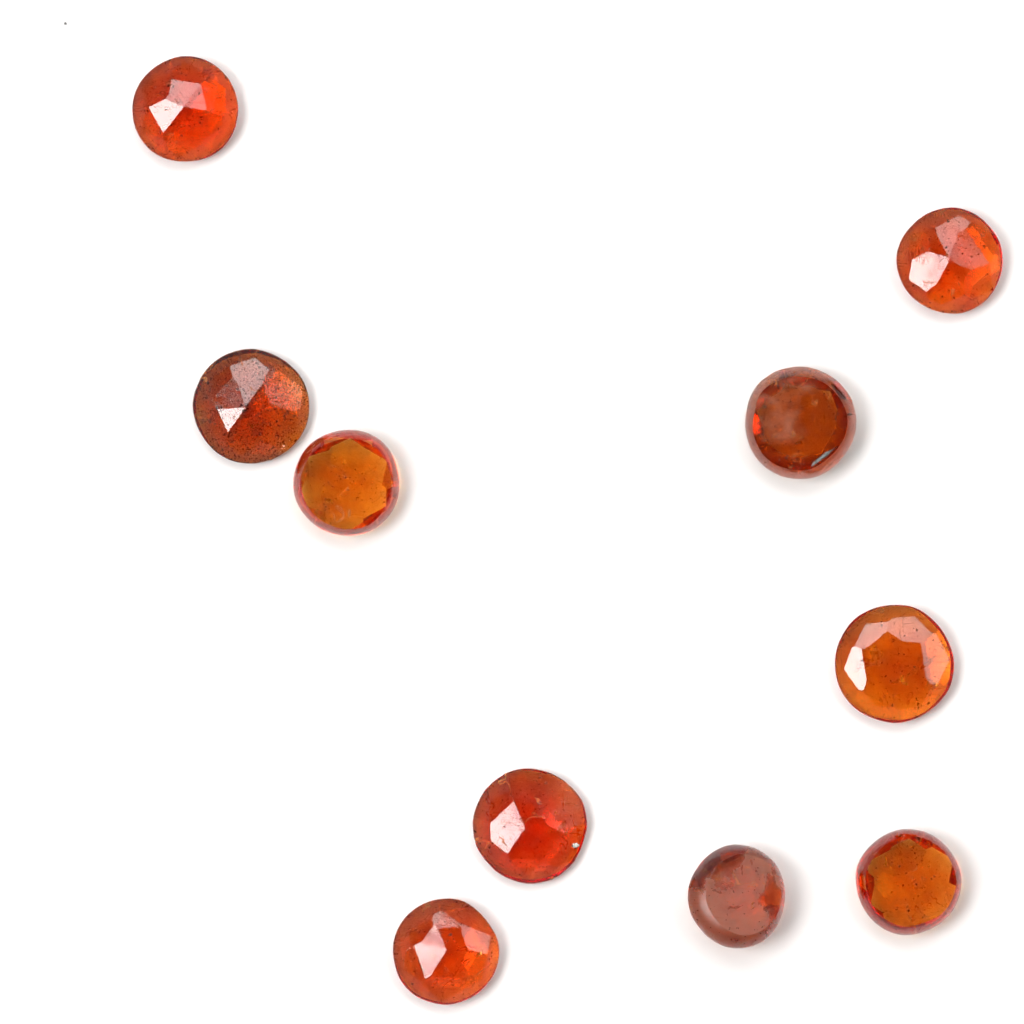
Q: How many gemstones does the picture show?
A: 10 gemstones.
